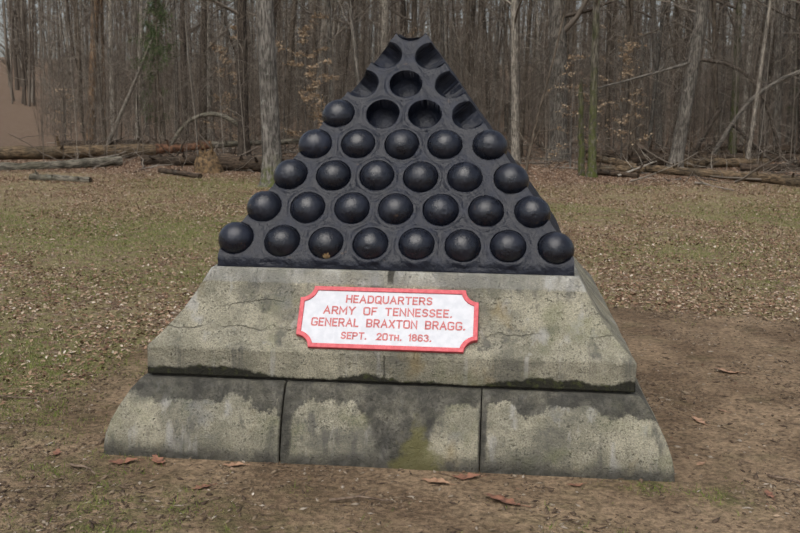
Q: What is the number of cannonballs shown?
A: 27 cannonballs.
